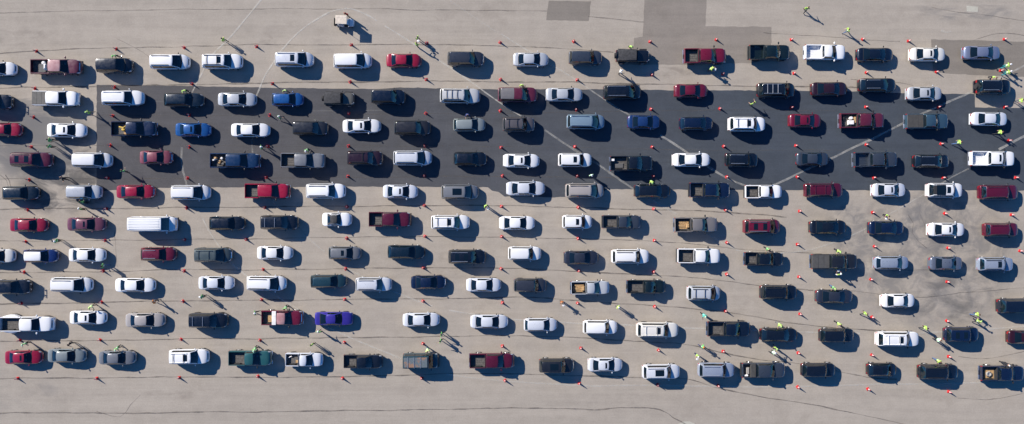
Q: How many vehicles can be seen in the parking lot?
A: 176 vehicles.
